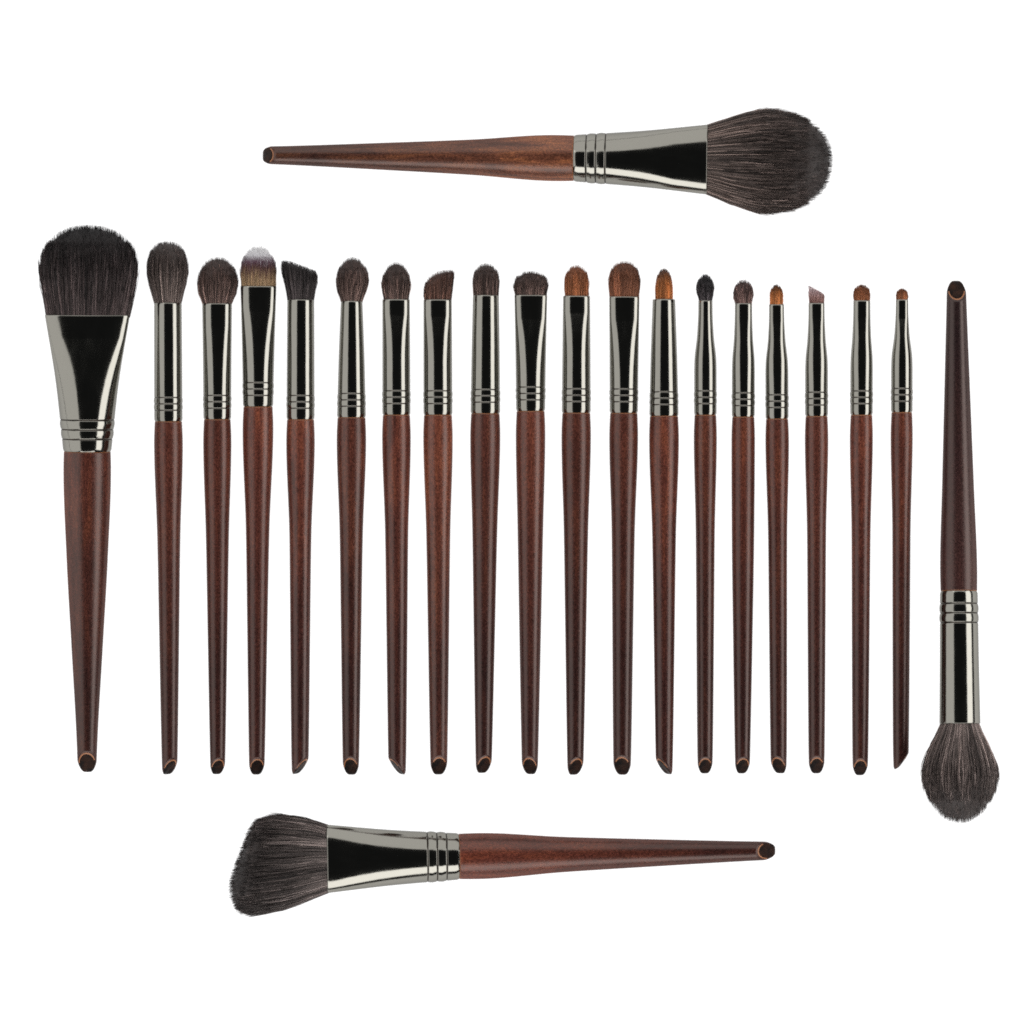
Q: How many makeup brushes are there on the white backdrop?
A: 22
